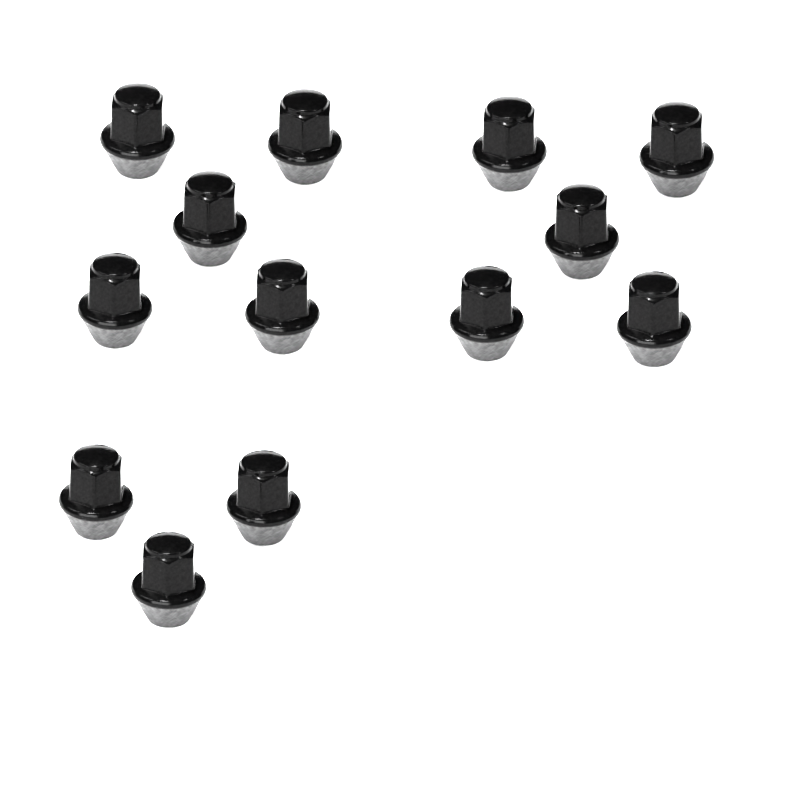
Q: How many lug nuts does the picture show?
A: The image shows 13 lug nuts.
